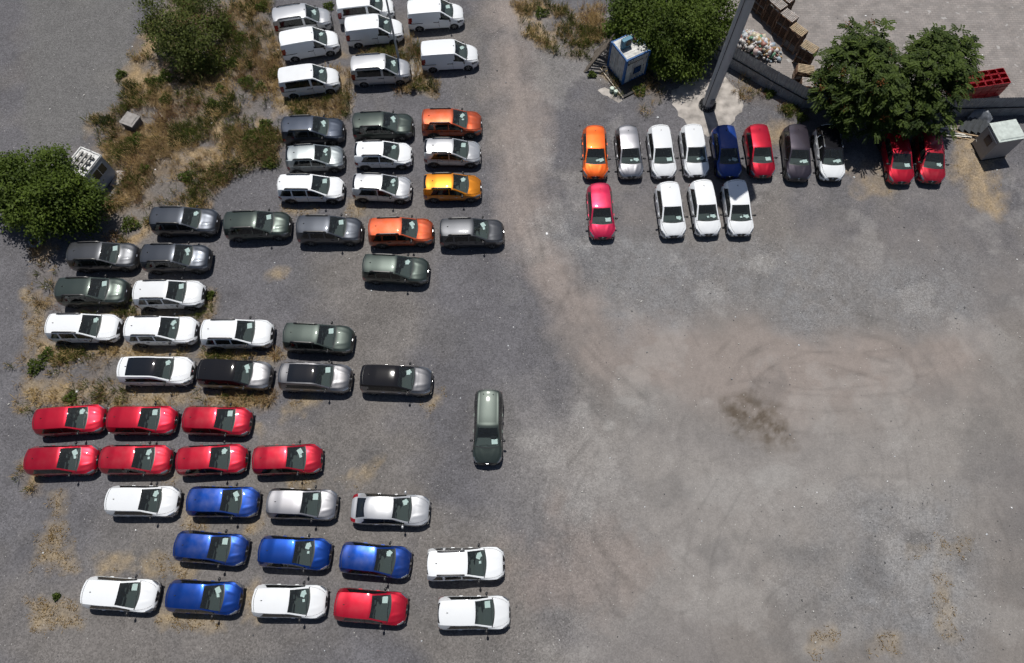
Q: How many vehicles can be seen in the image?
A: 70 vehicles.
